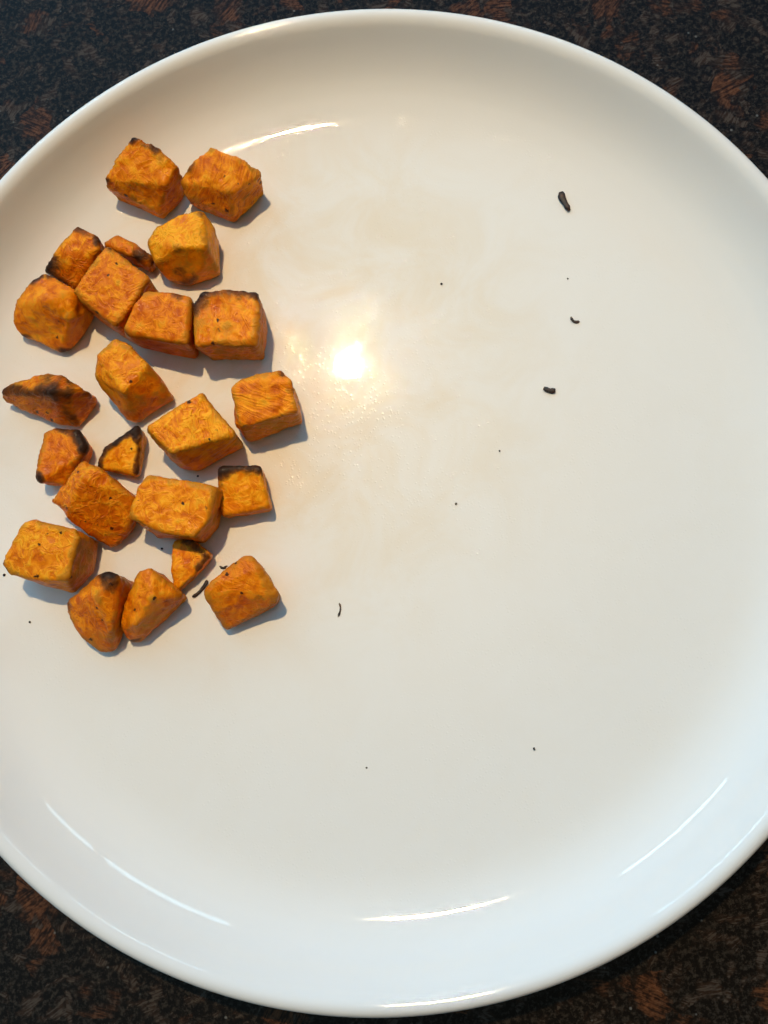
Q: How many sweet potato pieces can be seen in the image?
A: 23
